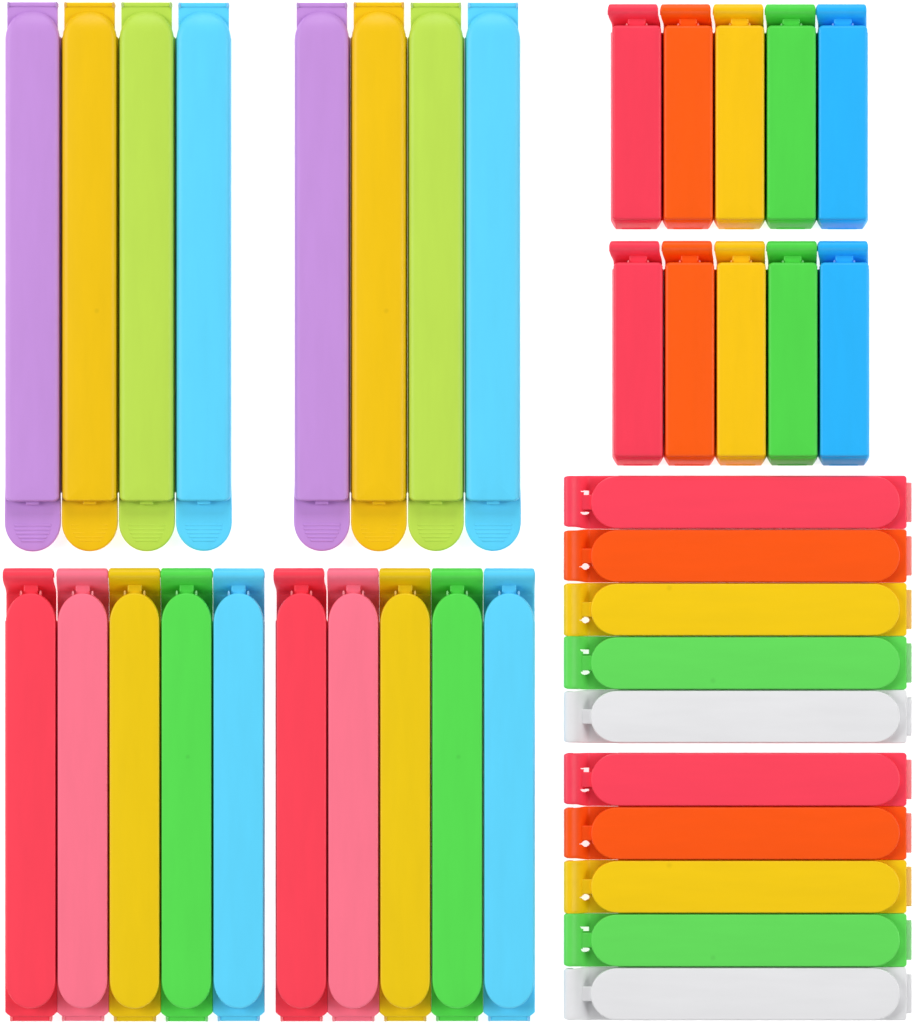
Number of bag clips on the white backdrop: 38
